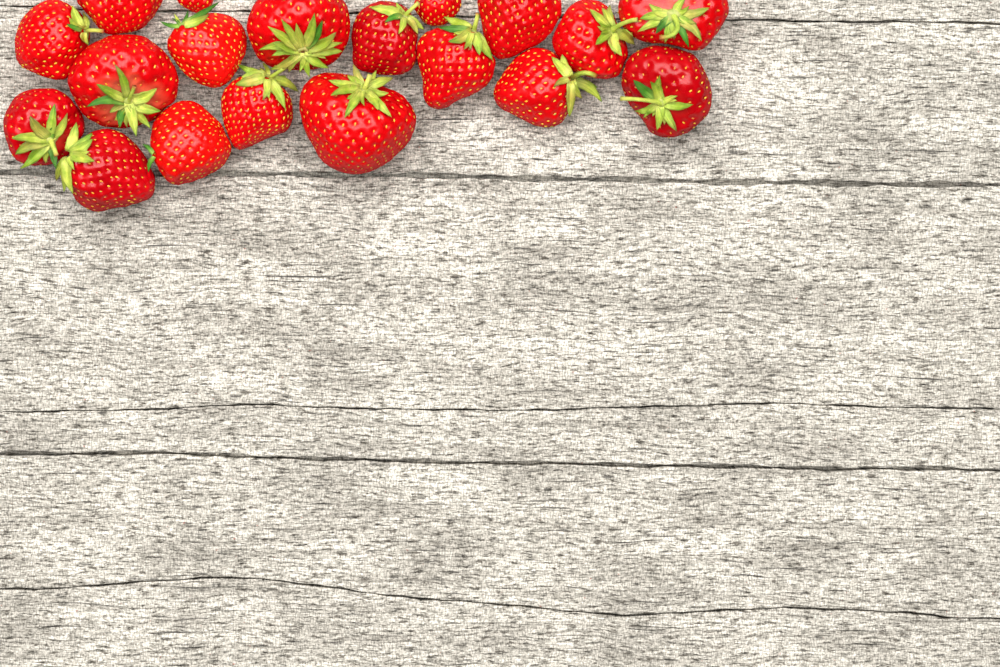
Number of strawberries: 19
